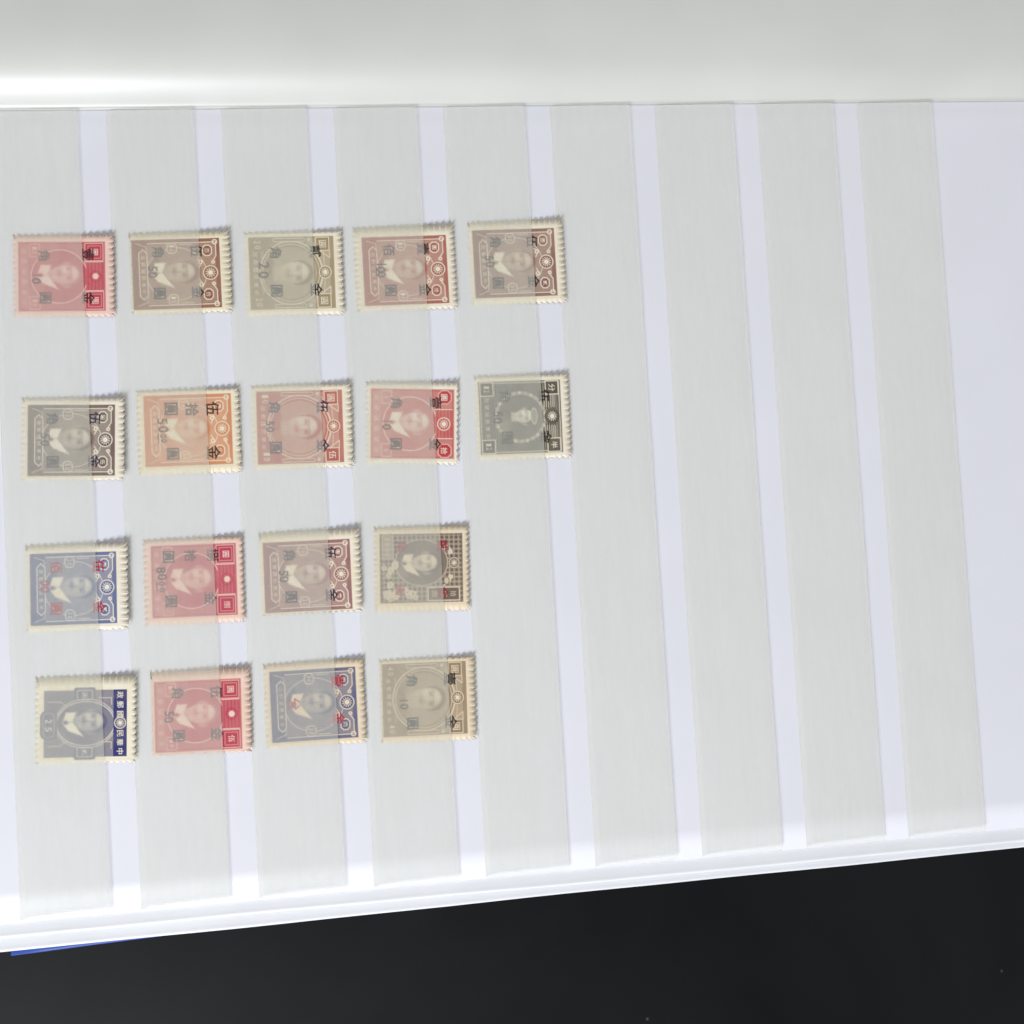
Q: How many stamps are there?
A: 18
